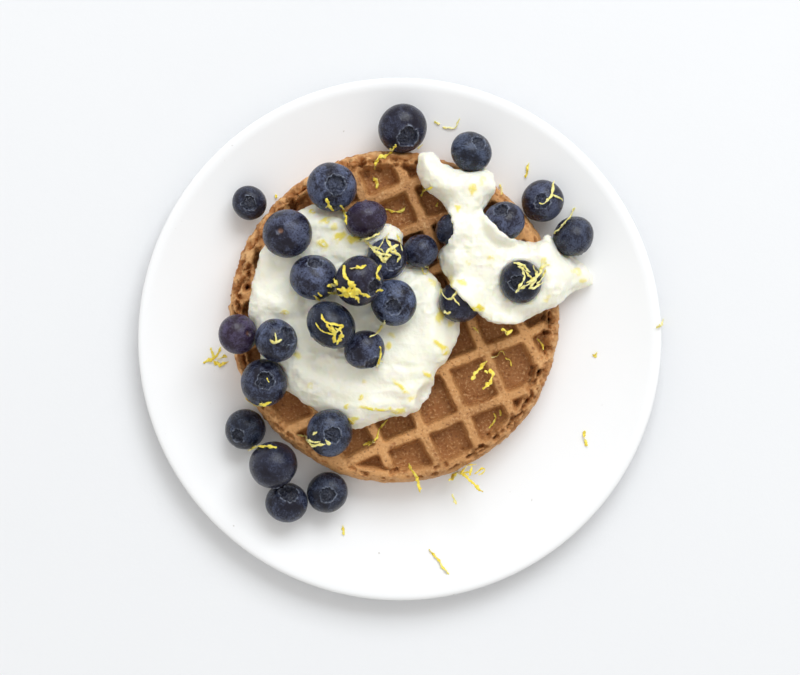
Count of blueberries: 27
